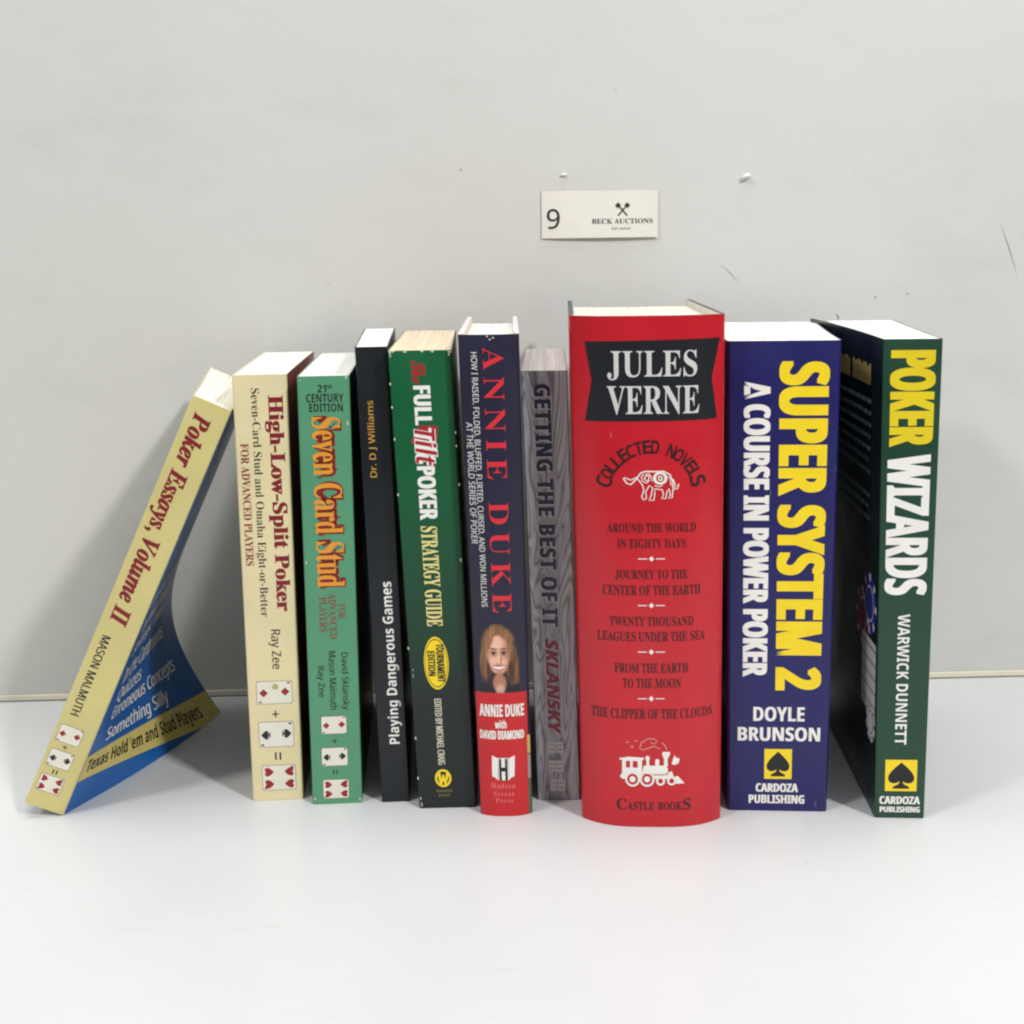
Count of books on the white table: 10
